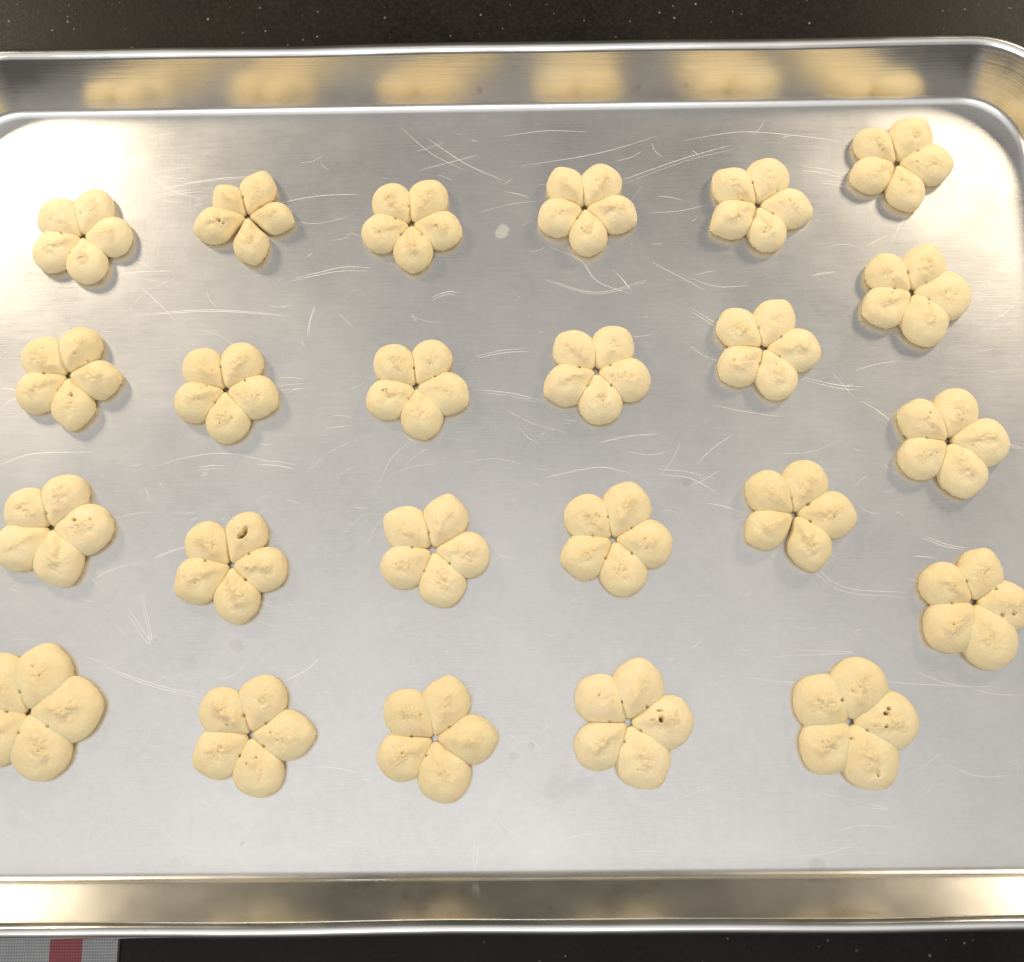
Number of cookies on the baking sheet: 24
